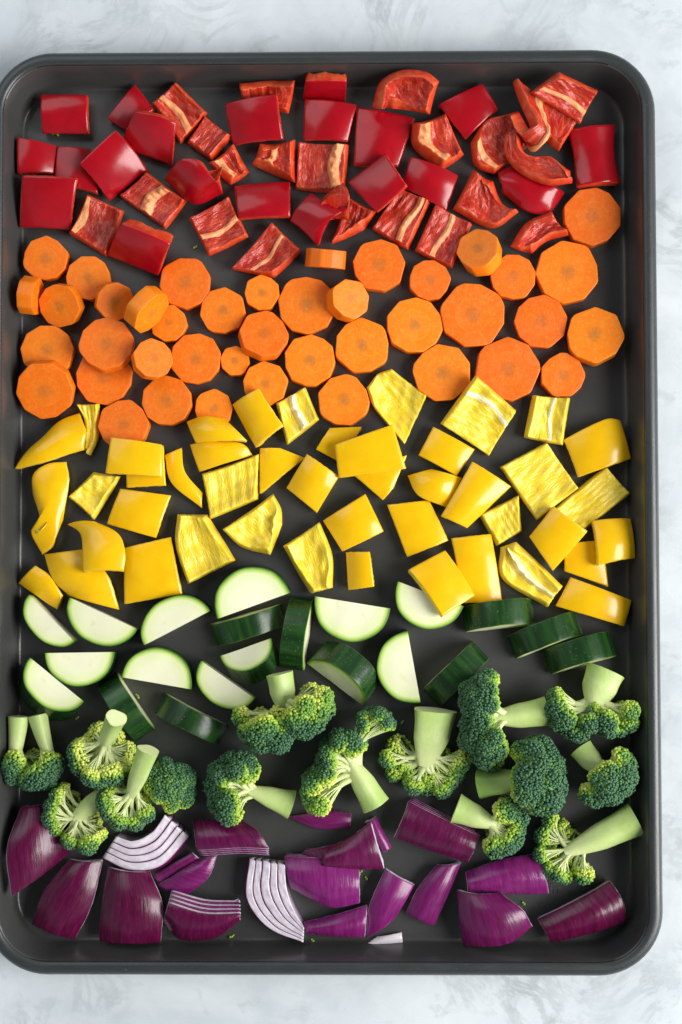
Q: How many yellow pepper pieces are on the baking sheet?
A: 45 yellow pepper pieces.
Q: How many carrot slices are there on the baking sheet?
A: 41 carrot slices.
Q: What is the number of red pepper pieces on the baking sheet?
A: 41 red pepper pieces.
